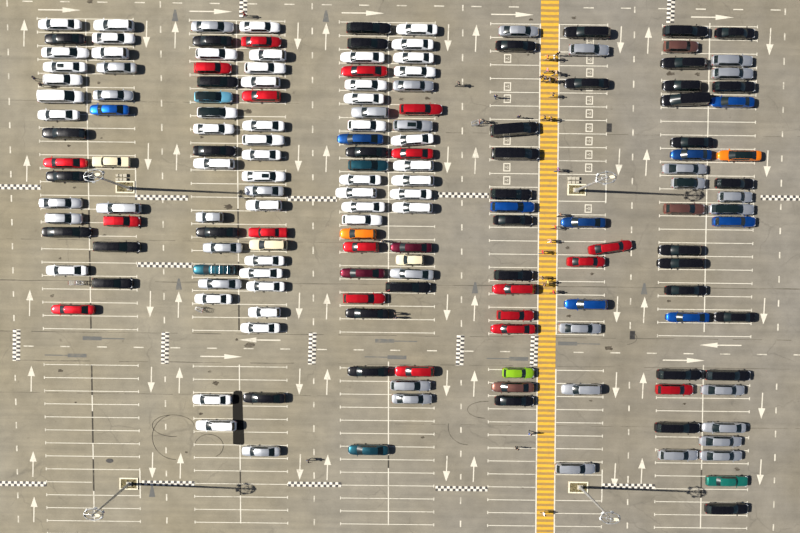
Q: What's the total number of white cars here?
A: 48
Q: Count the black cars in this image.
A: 42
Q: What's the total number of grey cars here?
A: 33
